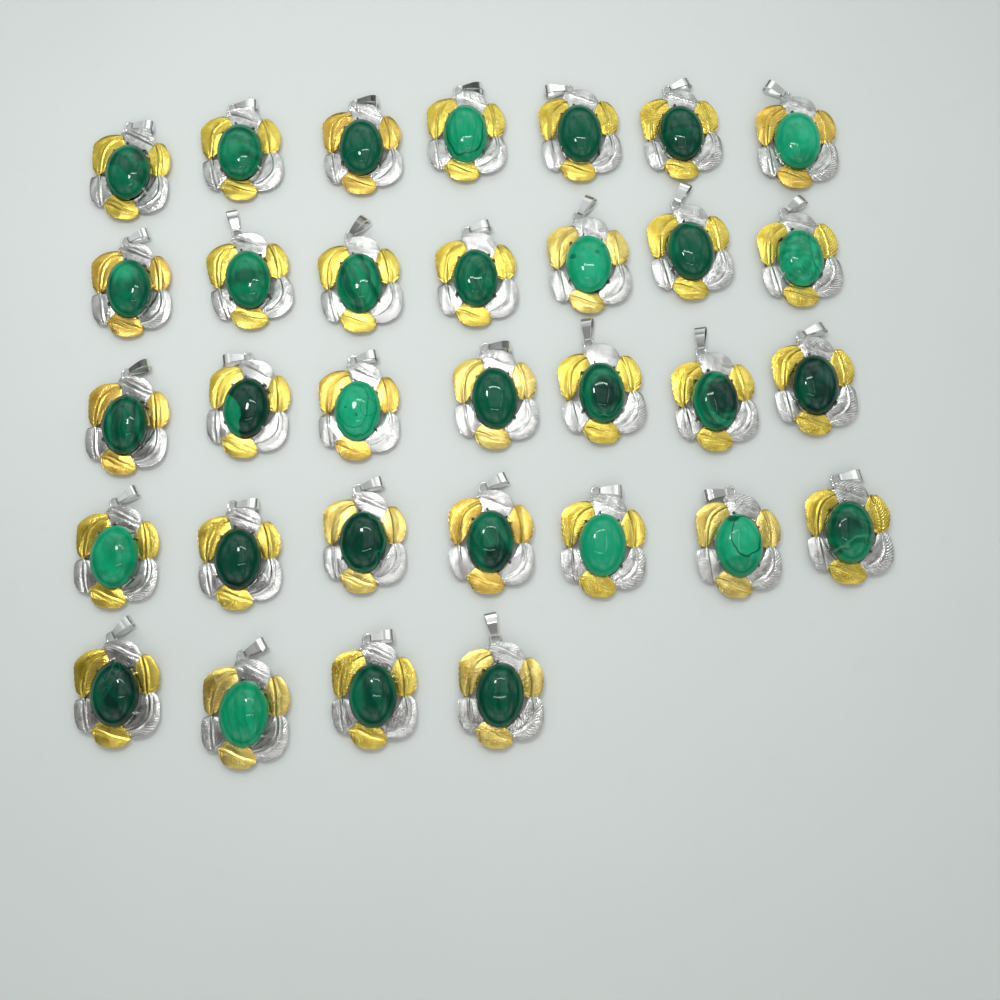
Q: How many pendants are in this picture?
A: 32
